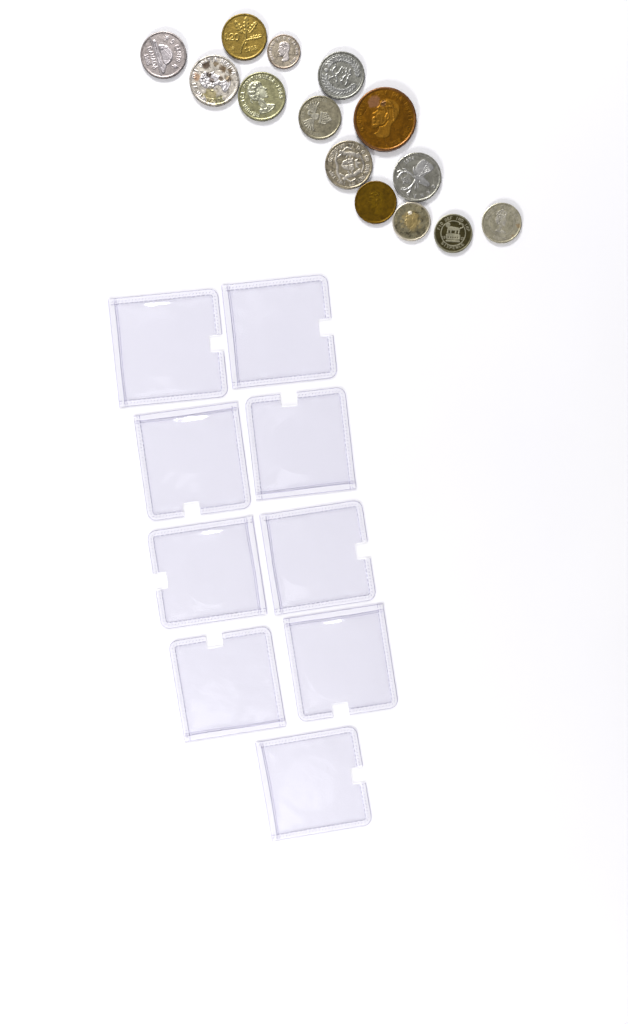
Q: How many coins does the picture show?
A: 14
